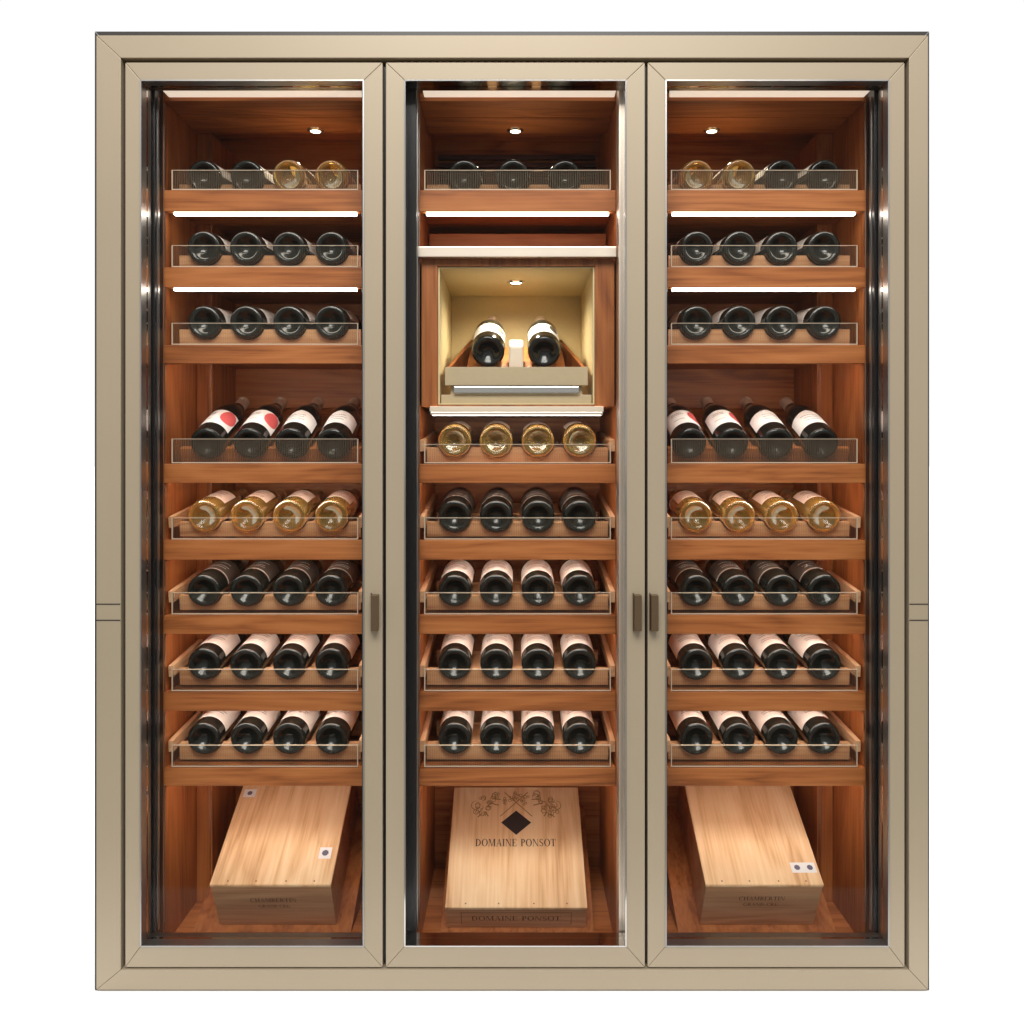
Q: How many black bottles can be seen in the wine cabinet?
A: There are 73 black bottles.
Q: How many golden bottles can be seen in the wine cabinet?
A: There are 16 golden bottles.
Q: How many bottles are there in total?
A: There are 89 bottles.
